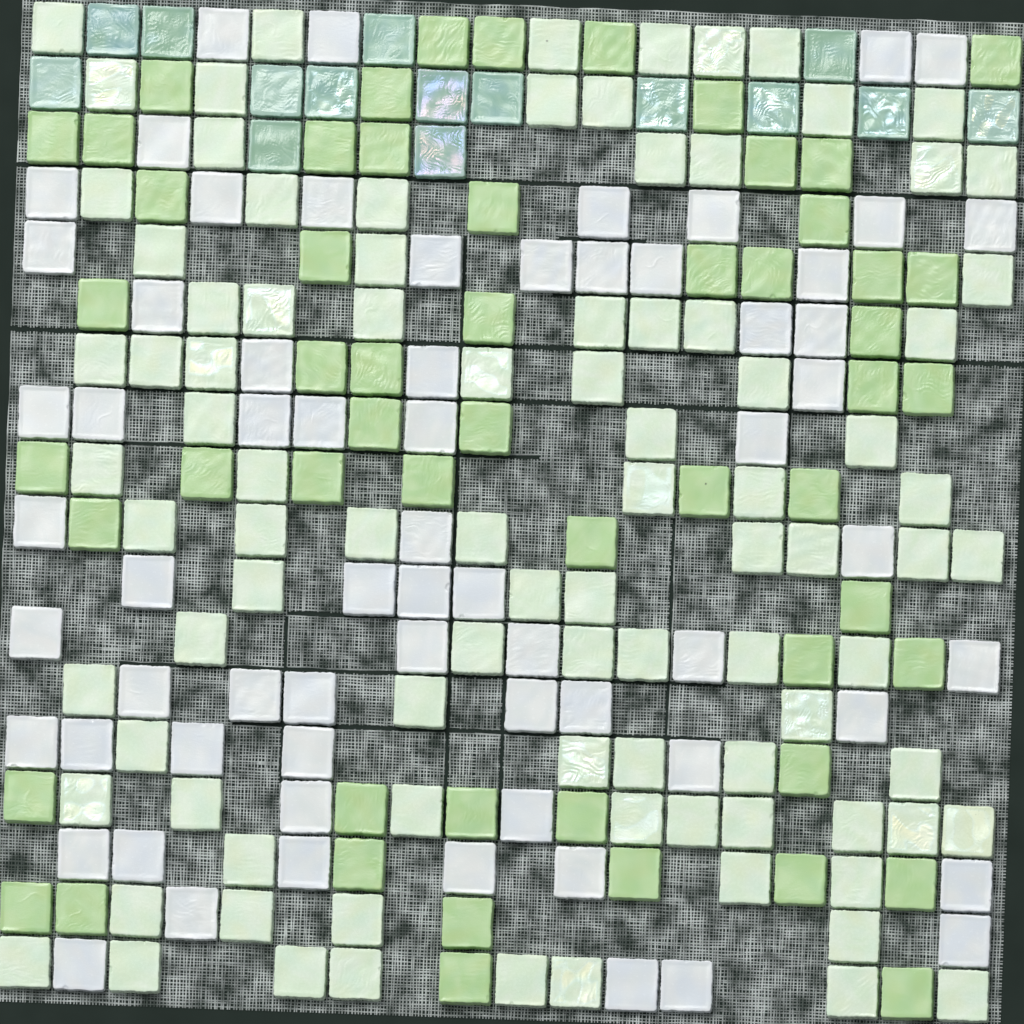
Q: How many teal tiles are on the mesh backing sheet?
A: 15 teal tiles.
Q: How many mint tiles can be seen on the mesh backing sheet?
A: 93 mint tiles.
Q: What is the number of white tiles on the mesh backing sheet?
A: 66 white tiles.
